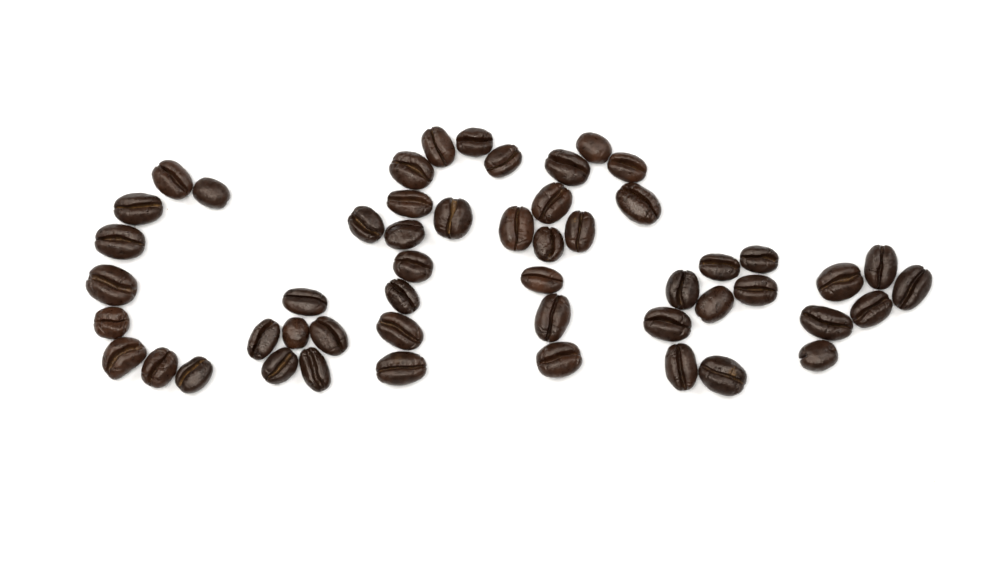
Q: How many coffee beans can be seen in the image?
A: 52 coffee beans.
